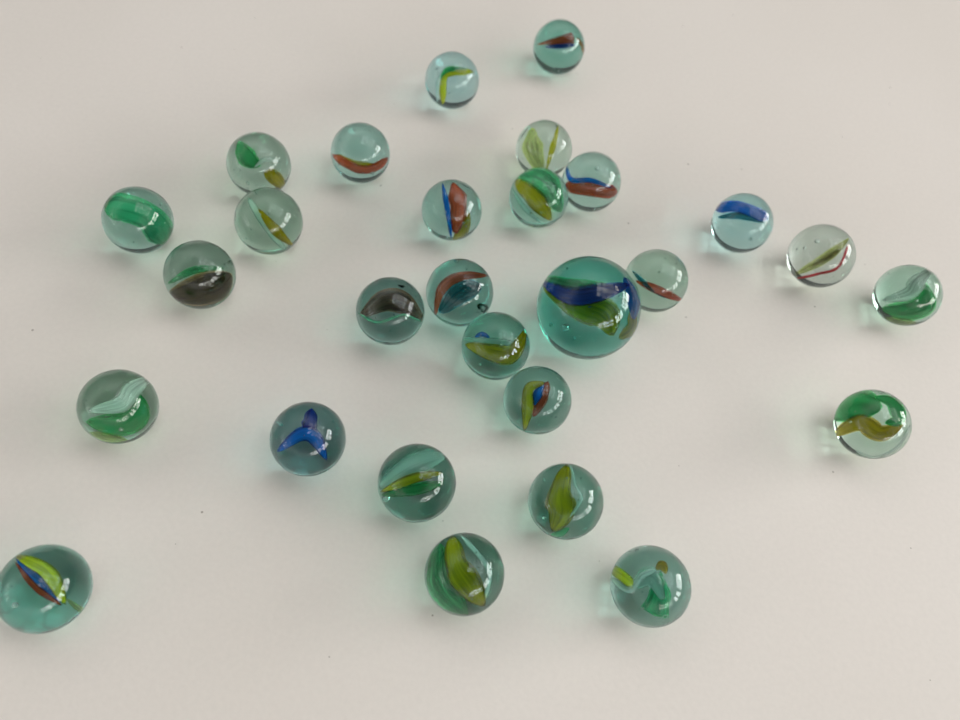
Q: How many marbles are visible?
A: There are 28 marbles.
